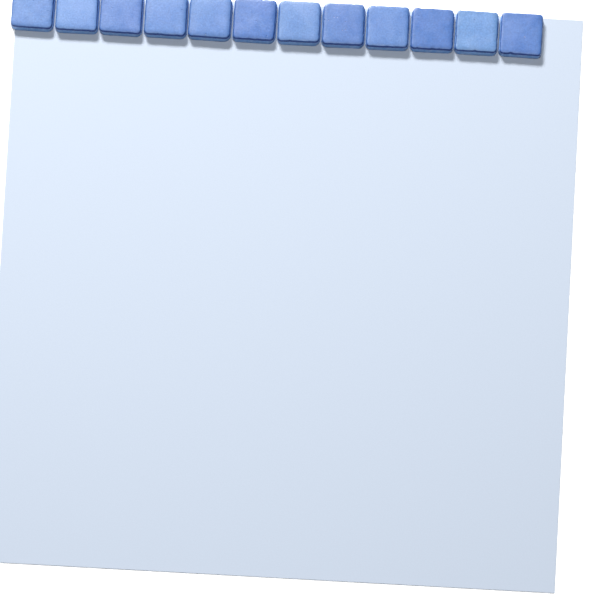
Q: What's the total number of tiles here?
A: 12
